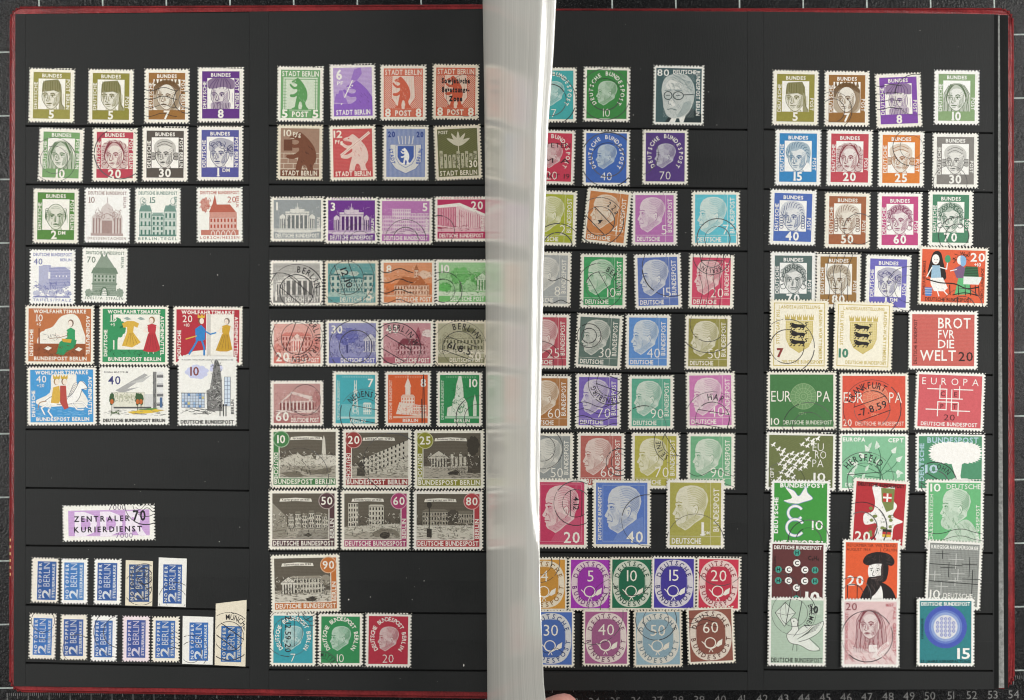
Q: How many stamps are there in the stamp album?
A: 139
